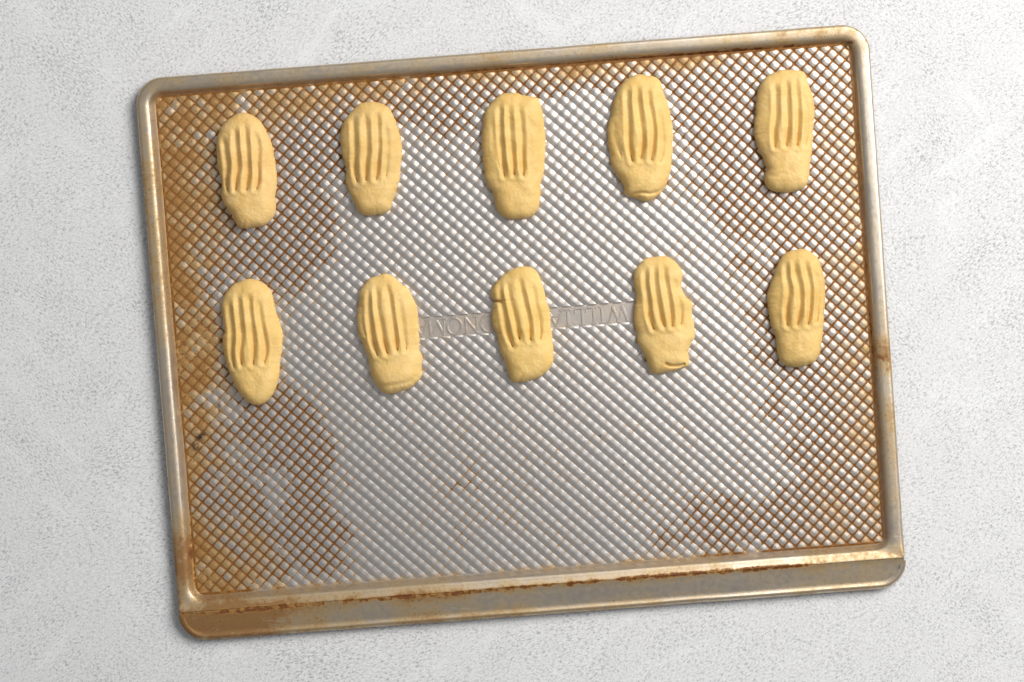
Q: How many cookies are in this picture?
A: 10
